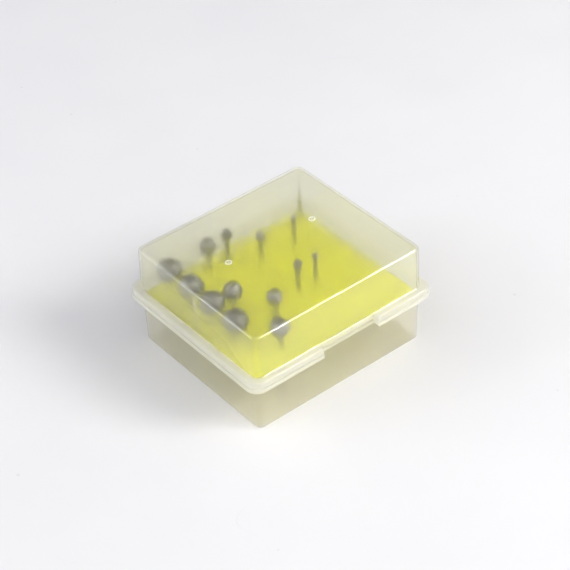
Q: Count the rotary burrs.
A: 14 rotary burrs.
